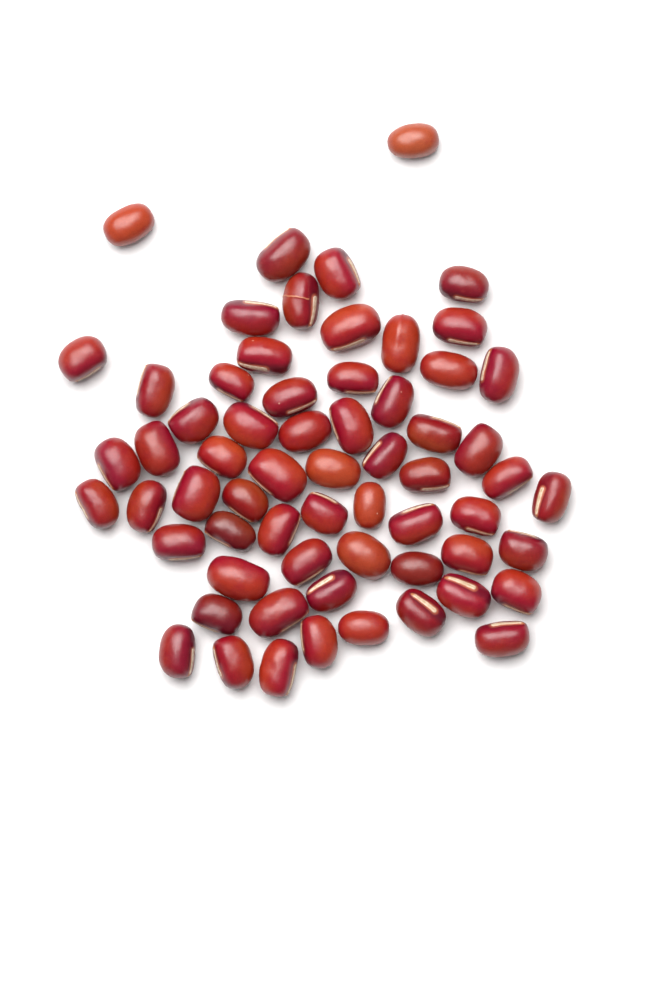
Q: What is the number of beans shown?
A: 63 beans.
